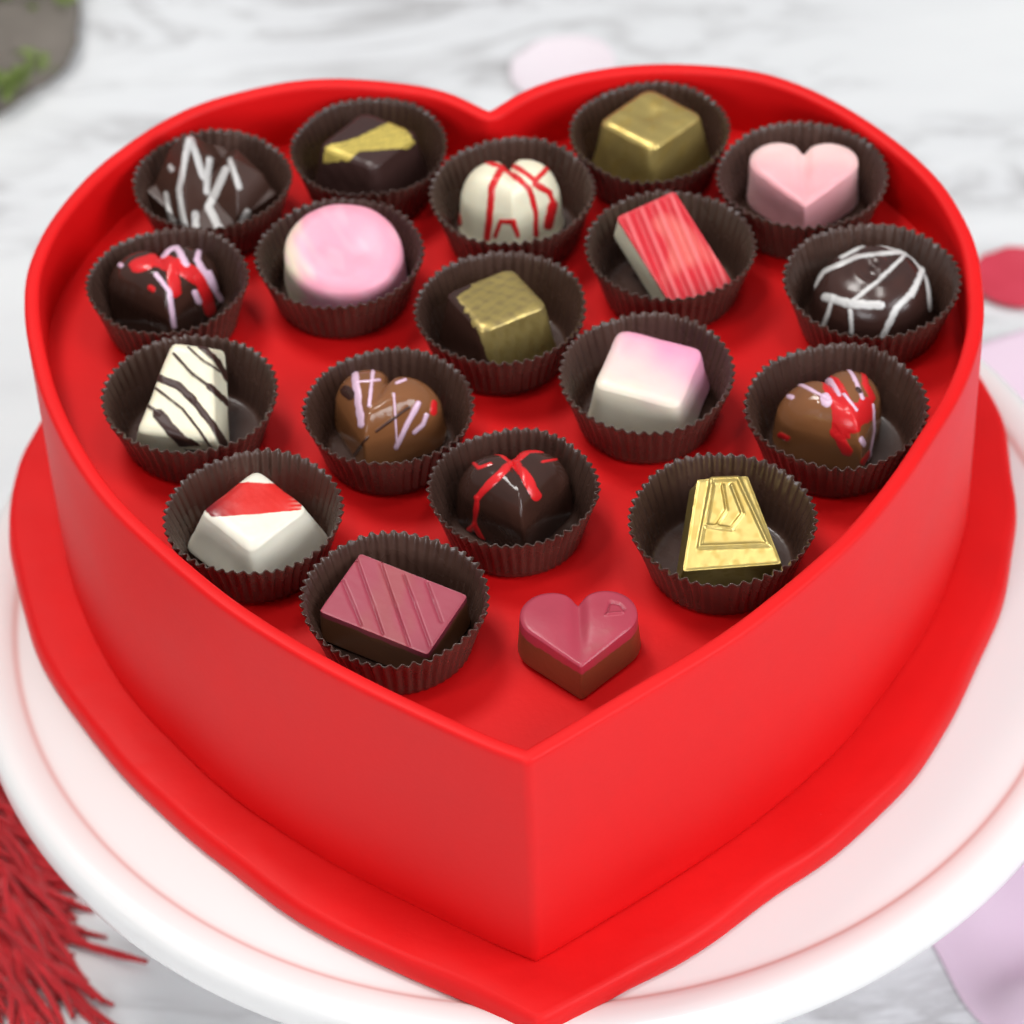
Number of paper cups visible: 18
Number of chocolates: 19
